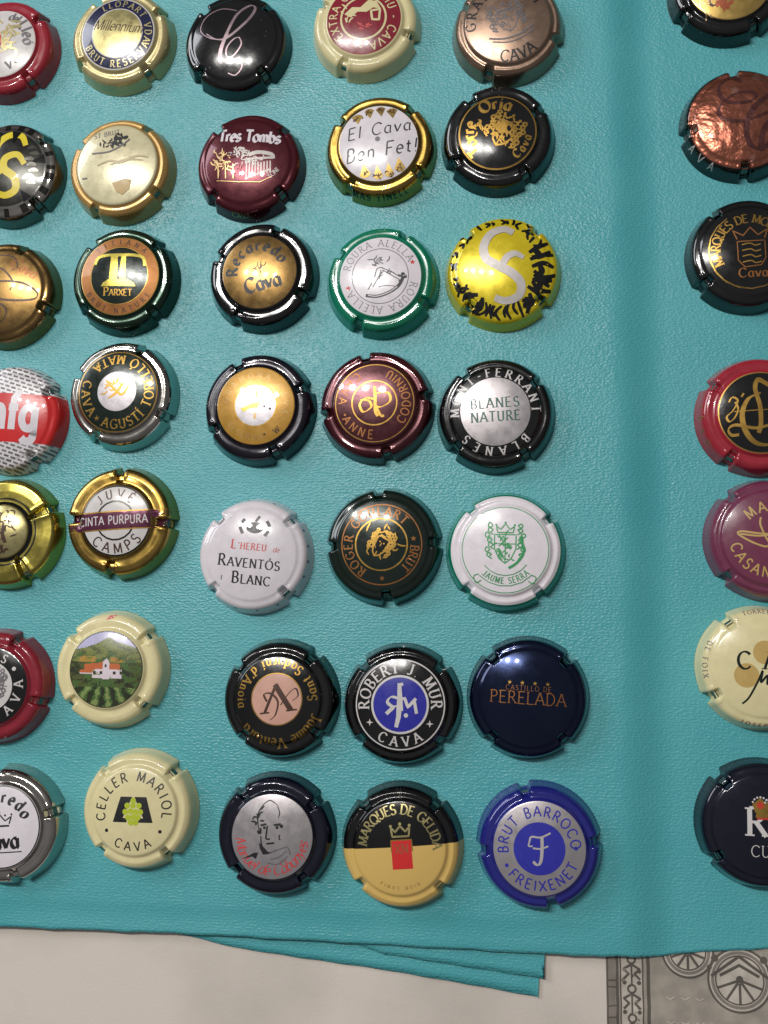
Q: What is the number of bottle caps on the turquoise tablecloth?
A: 42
